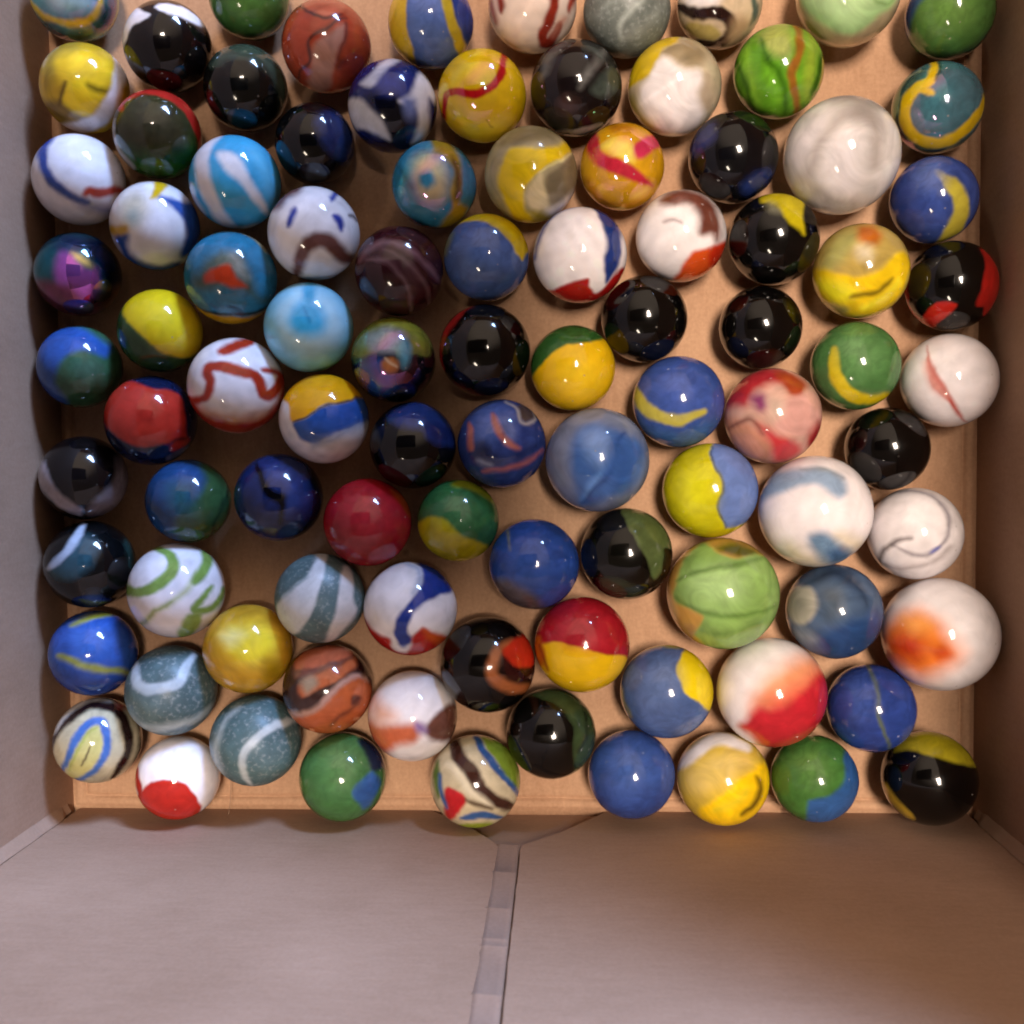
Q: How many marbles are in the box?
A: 95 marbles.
